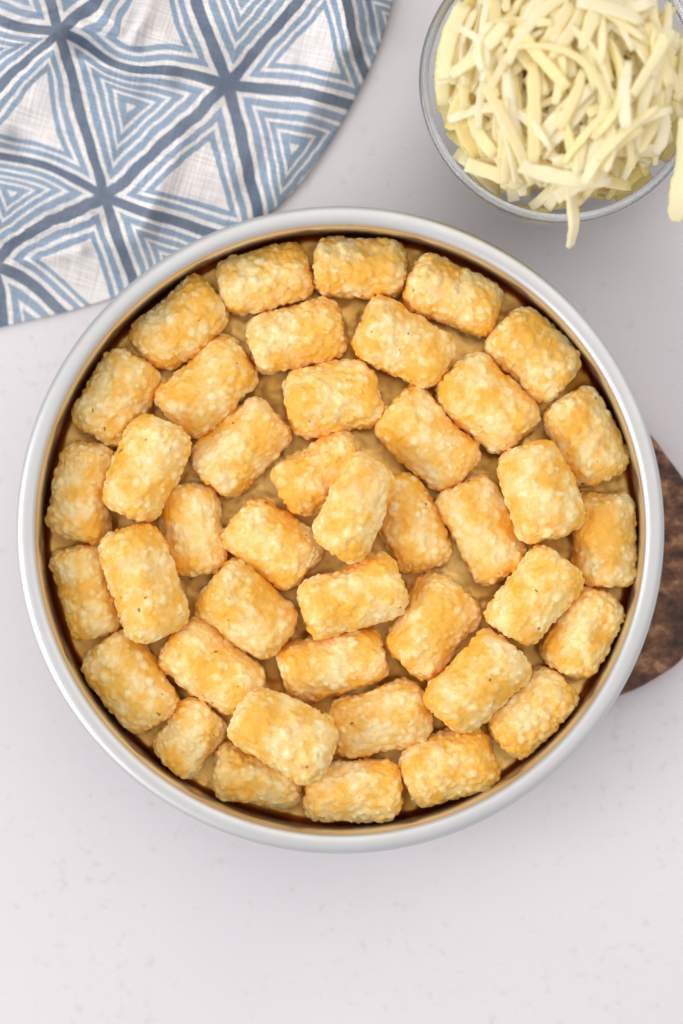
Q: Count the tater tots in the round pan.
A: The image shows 42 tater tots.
